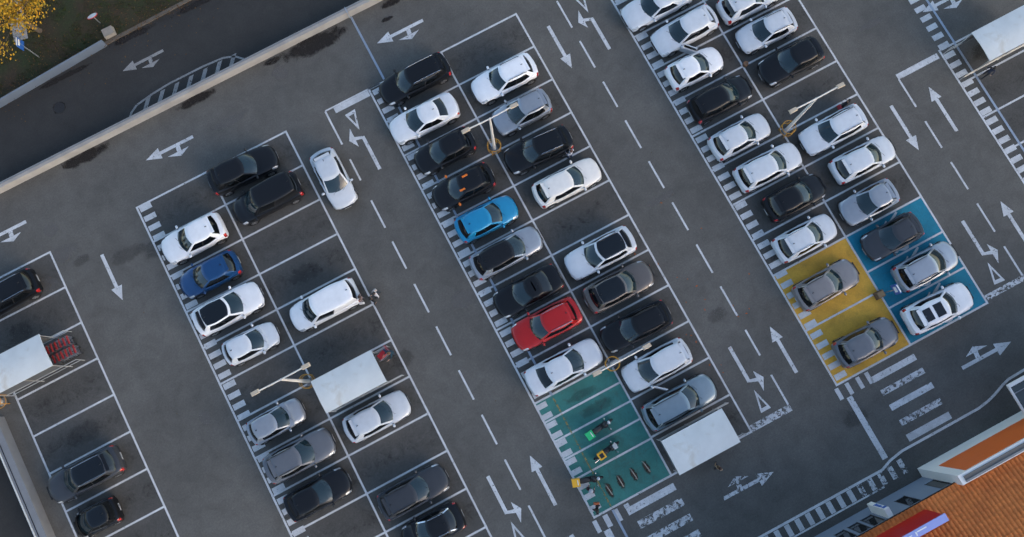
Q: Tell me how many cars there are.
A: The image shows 54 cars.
